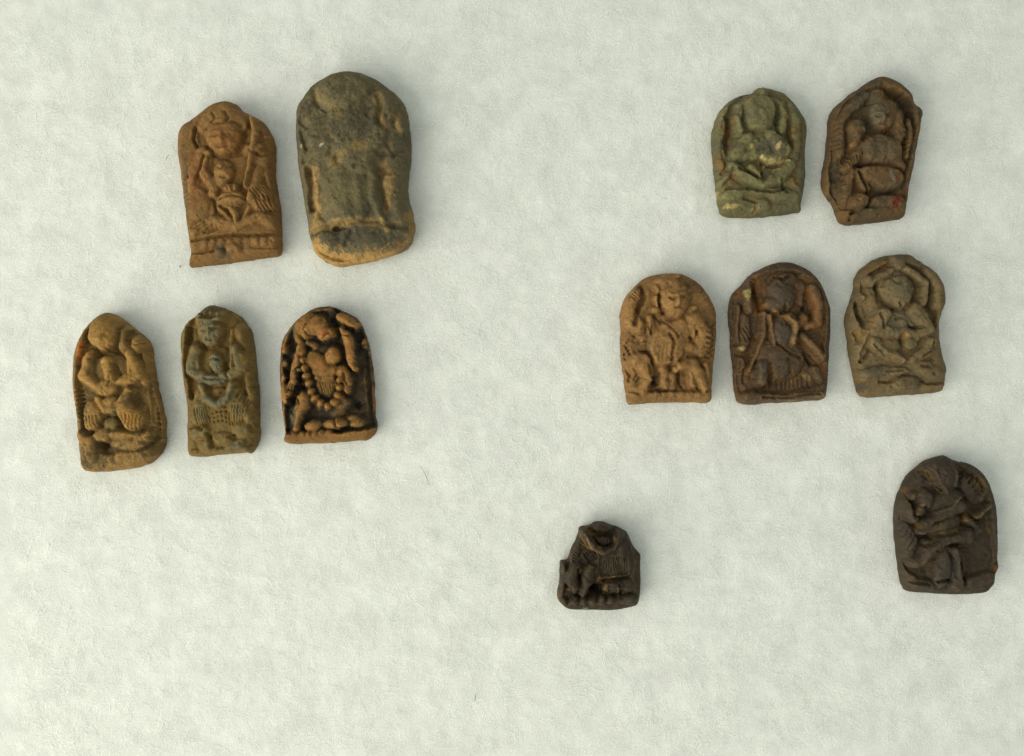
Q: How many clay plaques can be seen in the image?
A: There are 12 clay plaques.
